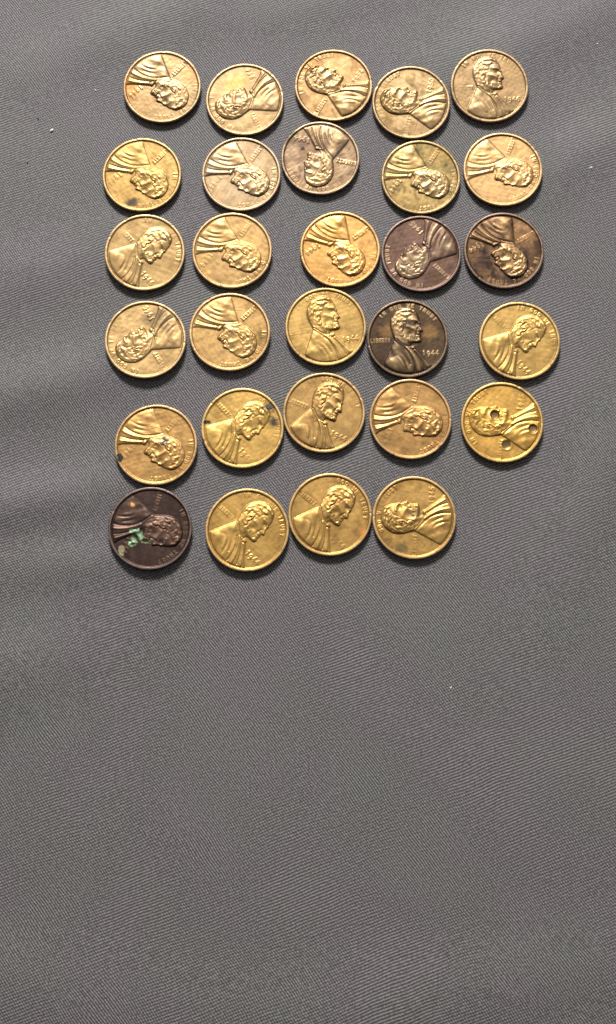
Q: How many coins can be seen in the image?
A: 29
